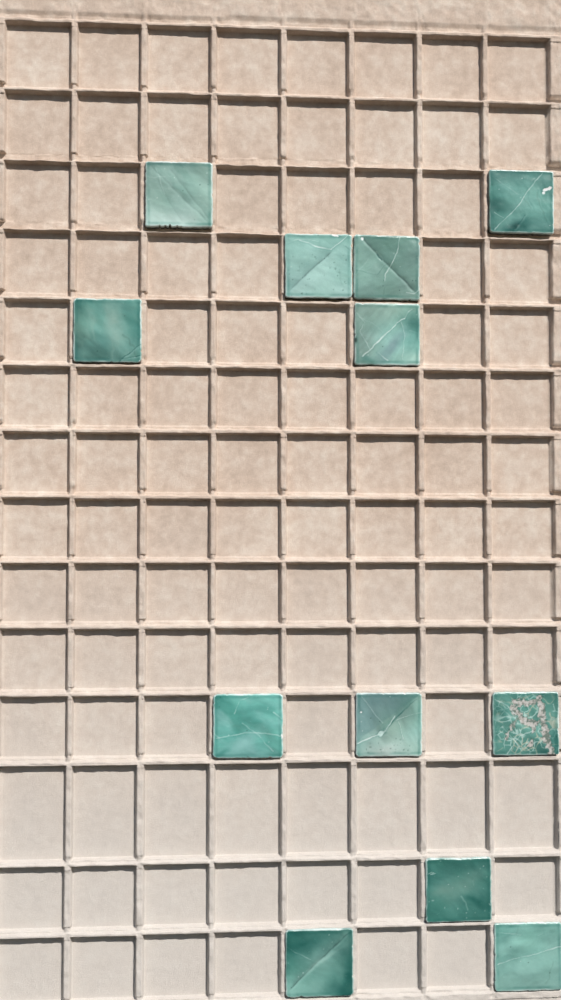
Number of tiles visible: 12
